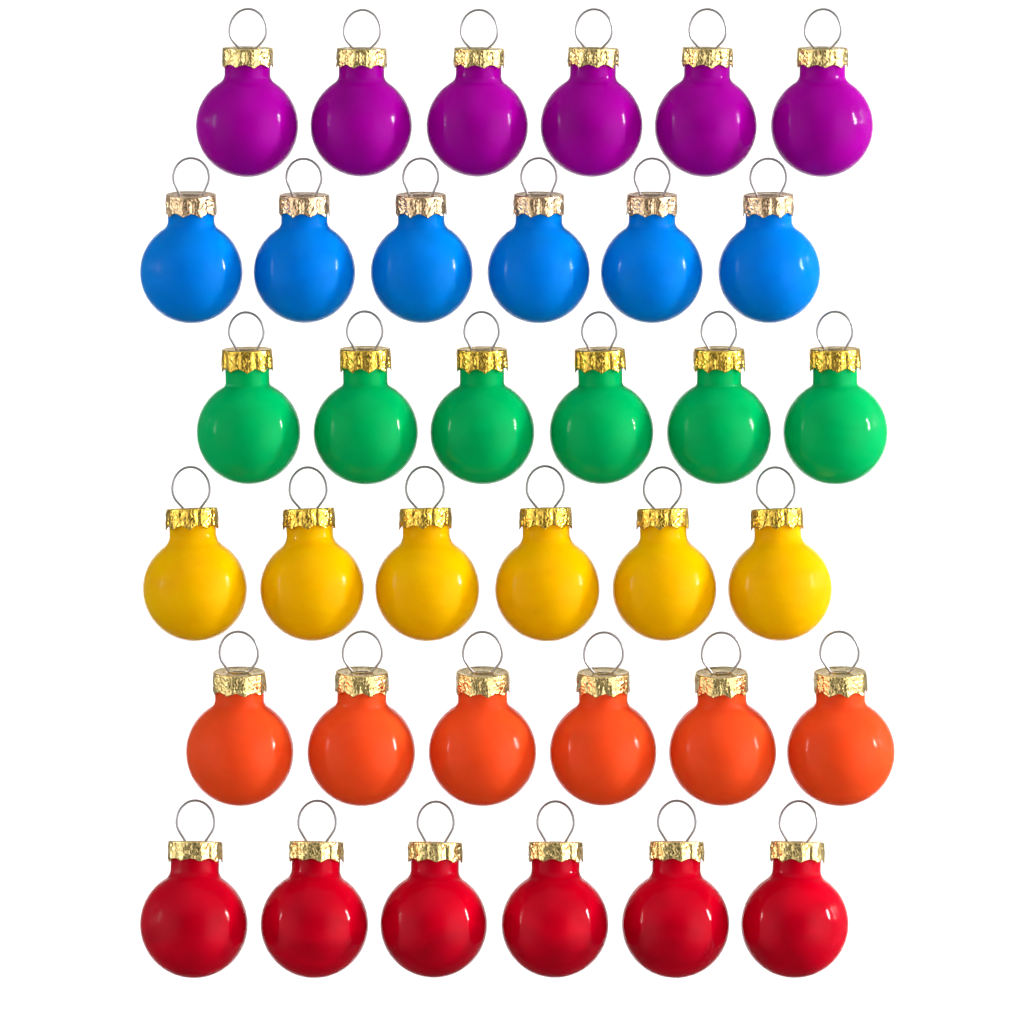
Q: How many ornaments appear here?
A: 36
